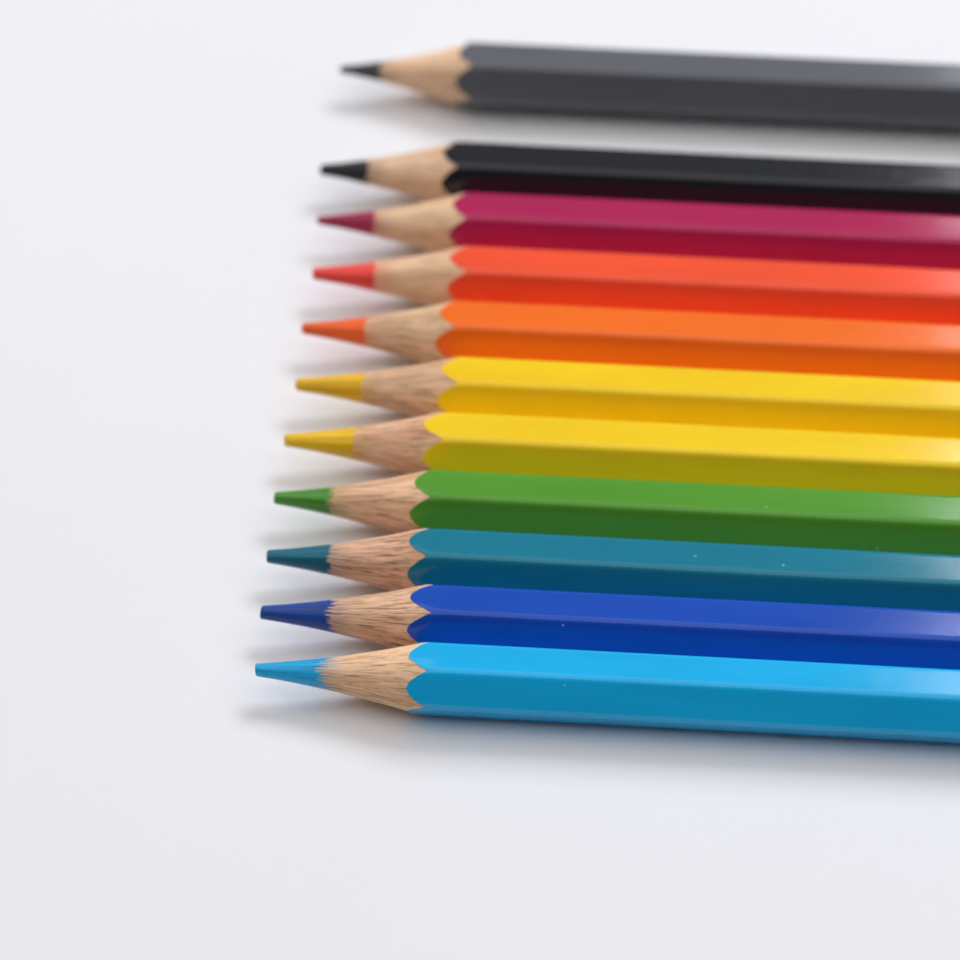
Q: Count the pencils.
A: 11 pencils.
